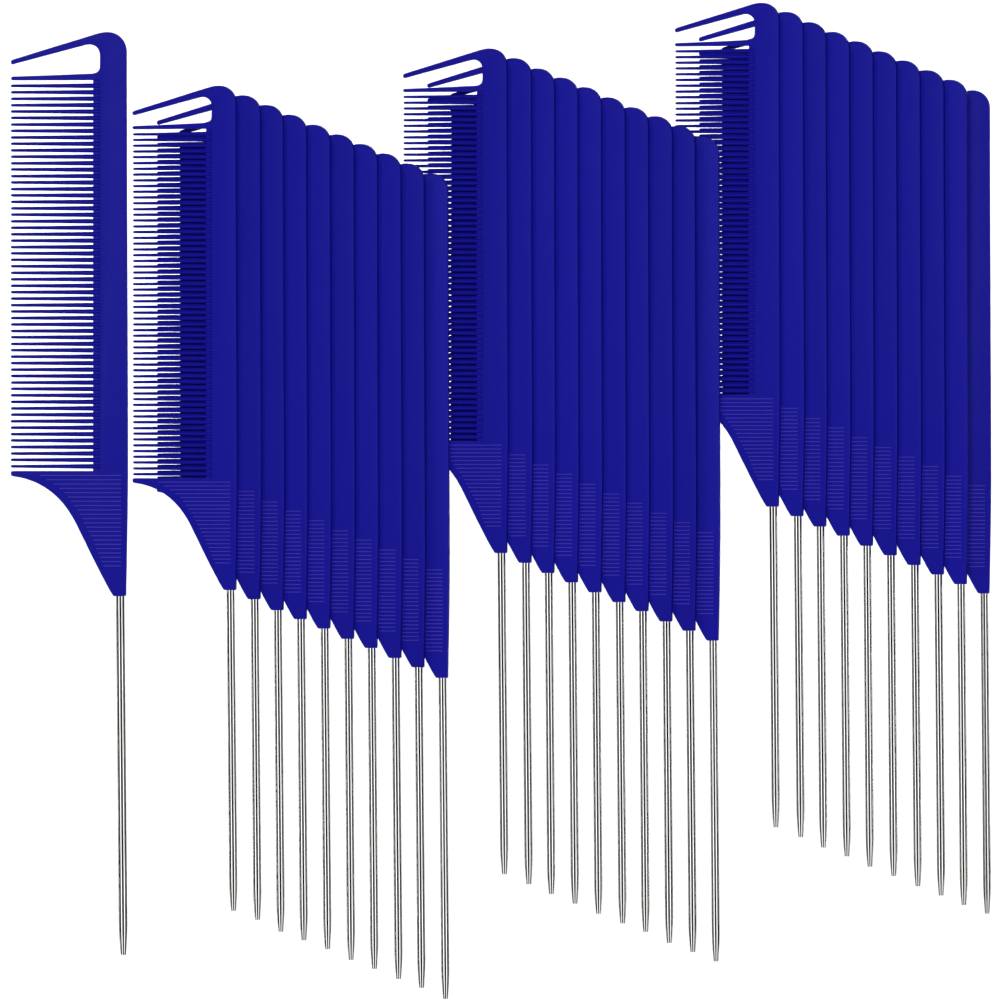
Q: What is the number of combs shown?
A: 31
